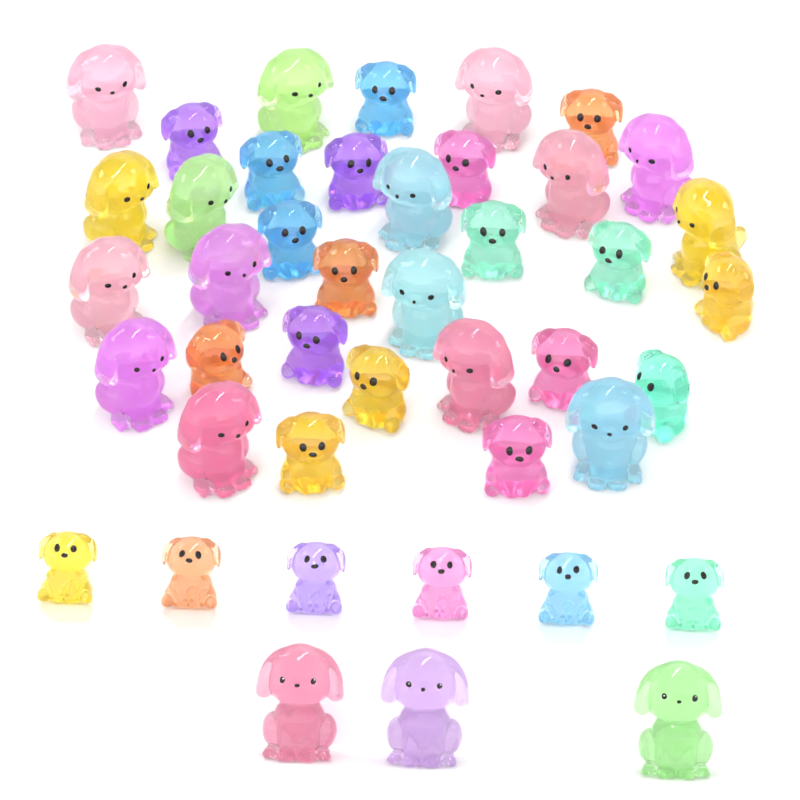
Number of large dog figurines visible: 19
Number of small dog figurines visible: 24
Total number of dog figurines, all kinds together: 43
